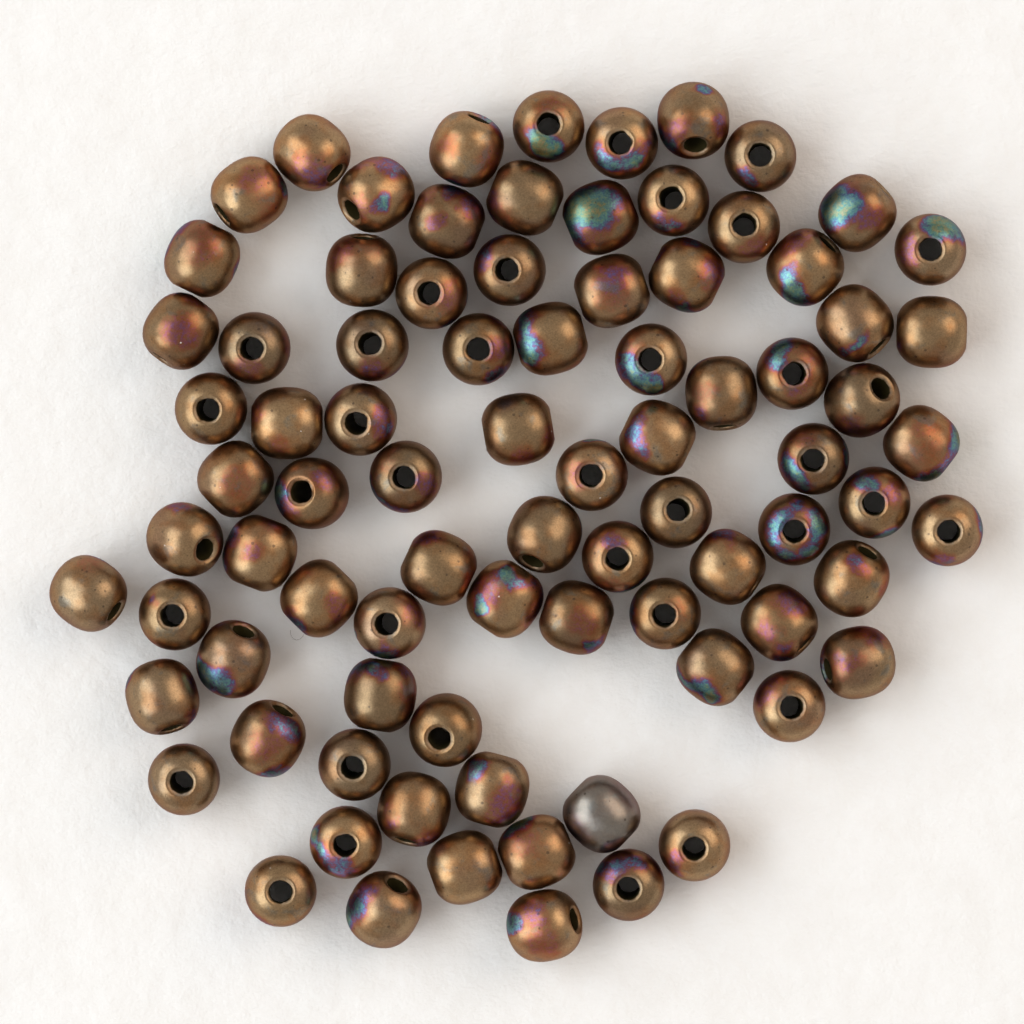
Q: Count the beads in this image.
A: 84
